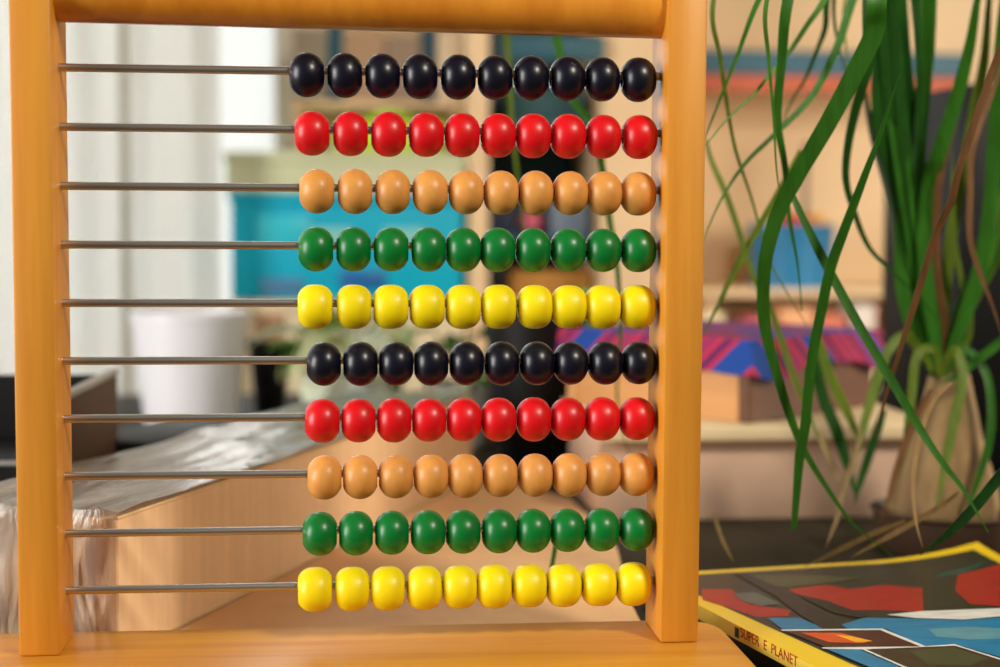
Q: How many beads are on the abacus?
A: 100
